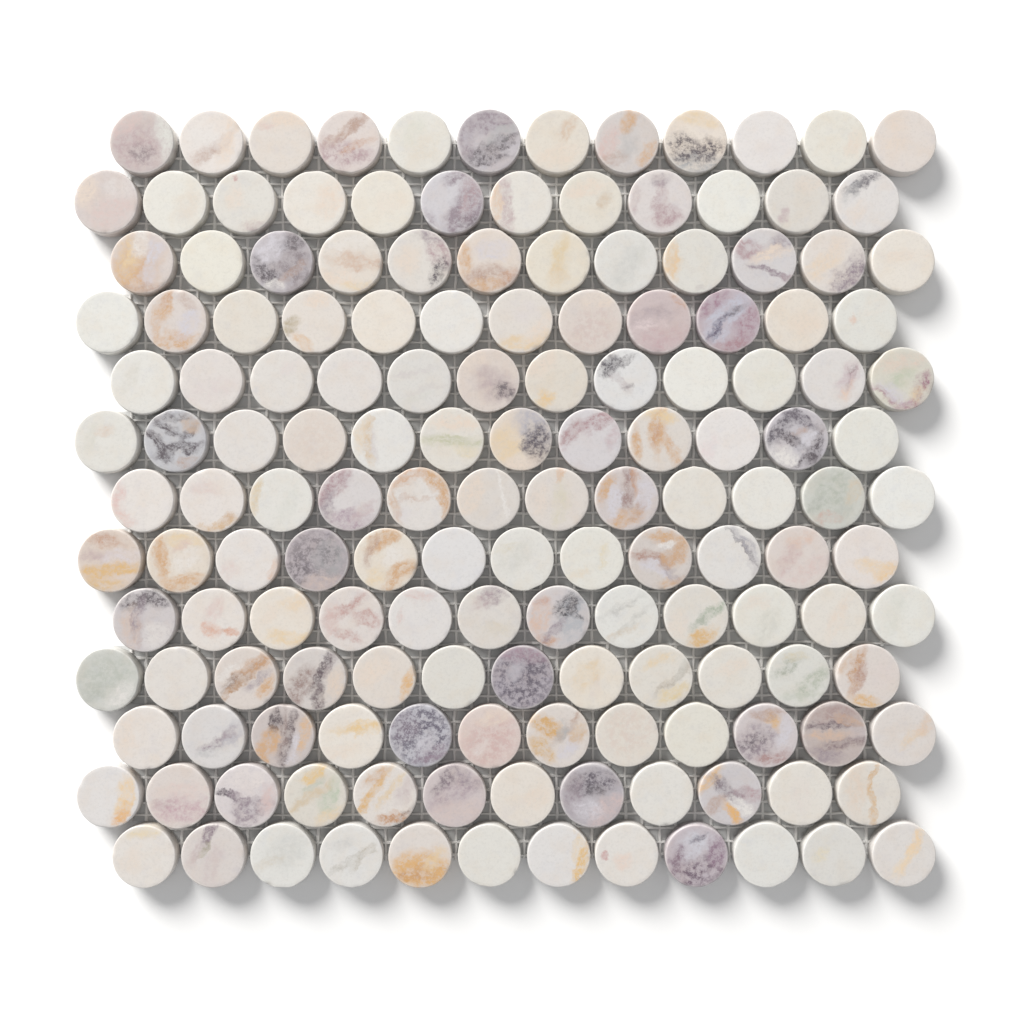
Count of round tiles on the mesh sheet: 156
